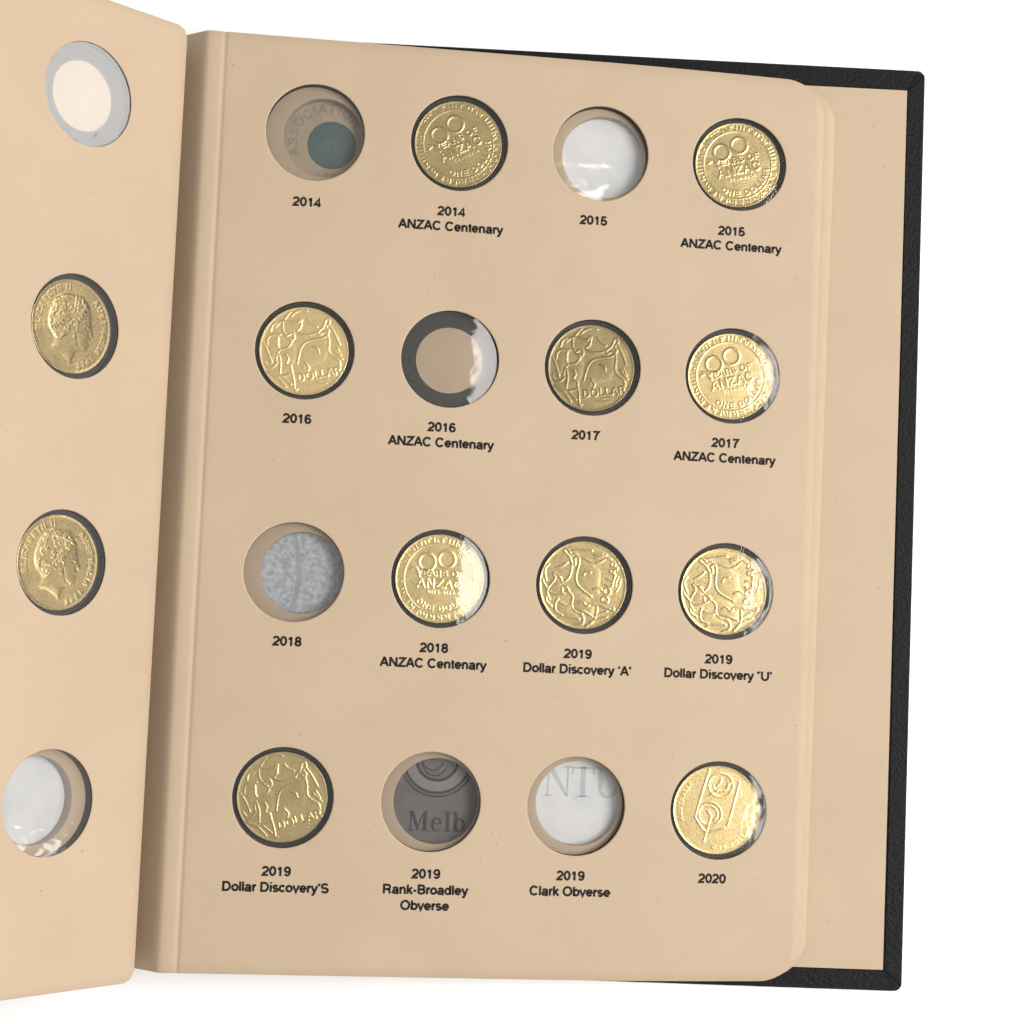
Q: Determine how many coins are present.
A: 12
